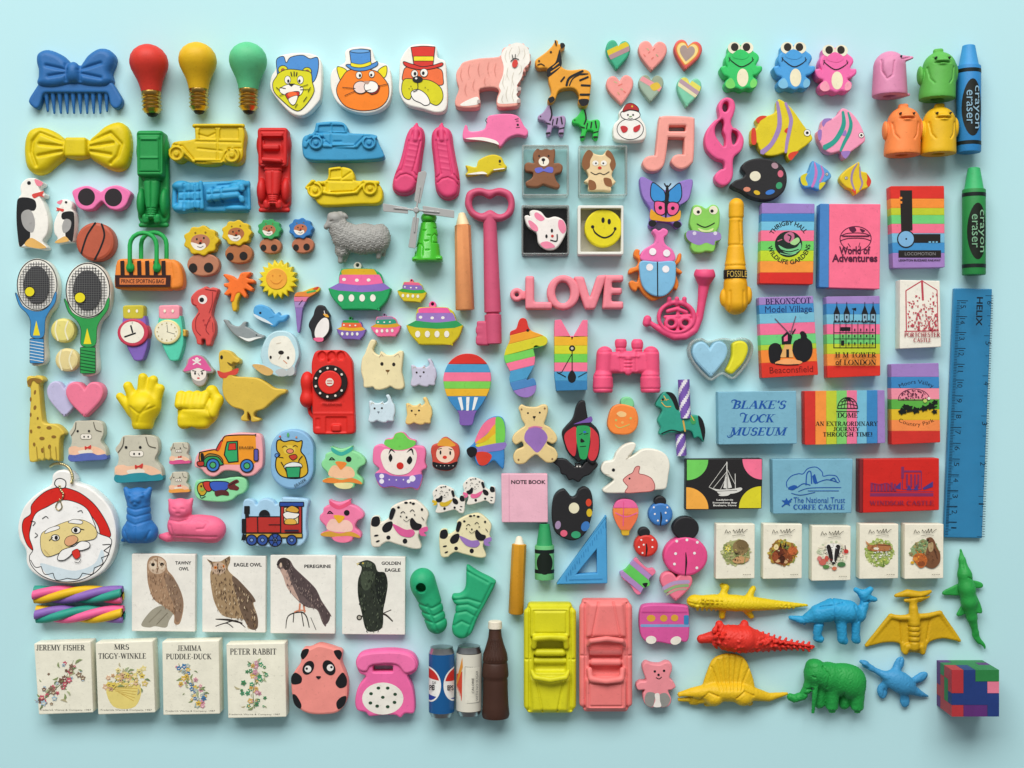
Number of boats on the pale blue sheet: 5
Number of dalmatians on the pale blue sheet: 4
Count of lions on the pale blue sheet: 4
